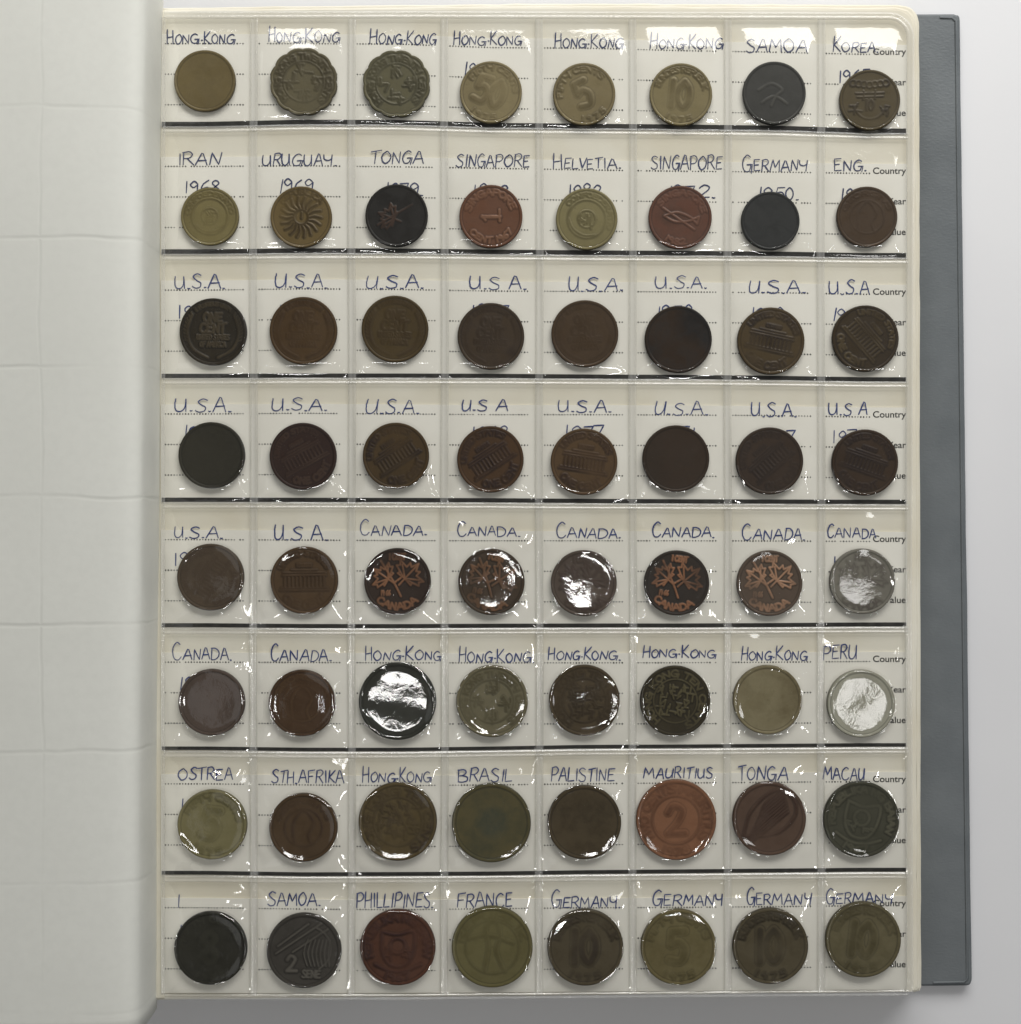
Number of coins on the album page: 64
